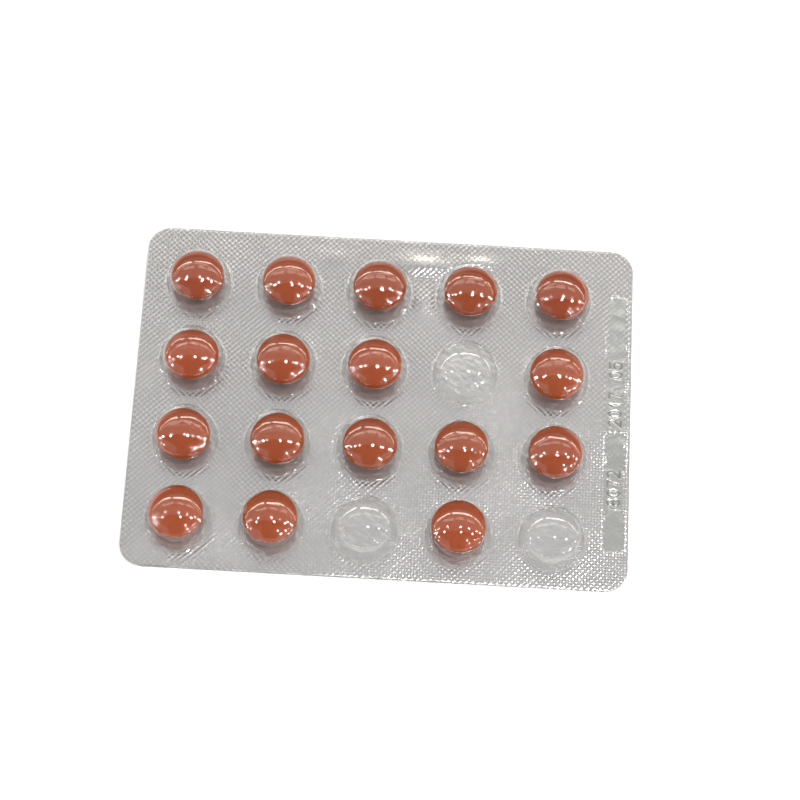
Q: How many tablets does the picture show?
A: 17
